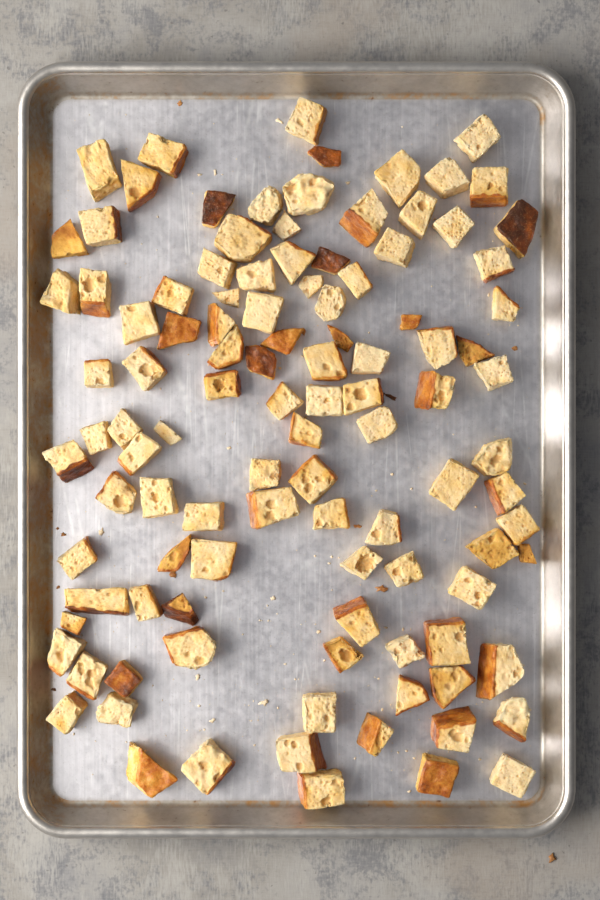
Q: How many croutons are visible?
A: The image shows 109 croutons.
